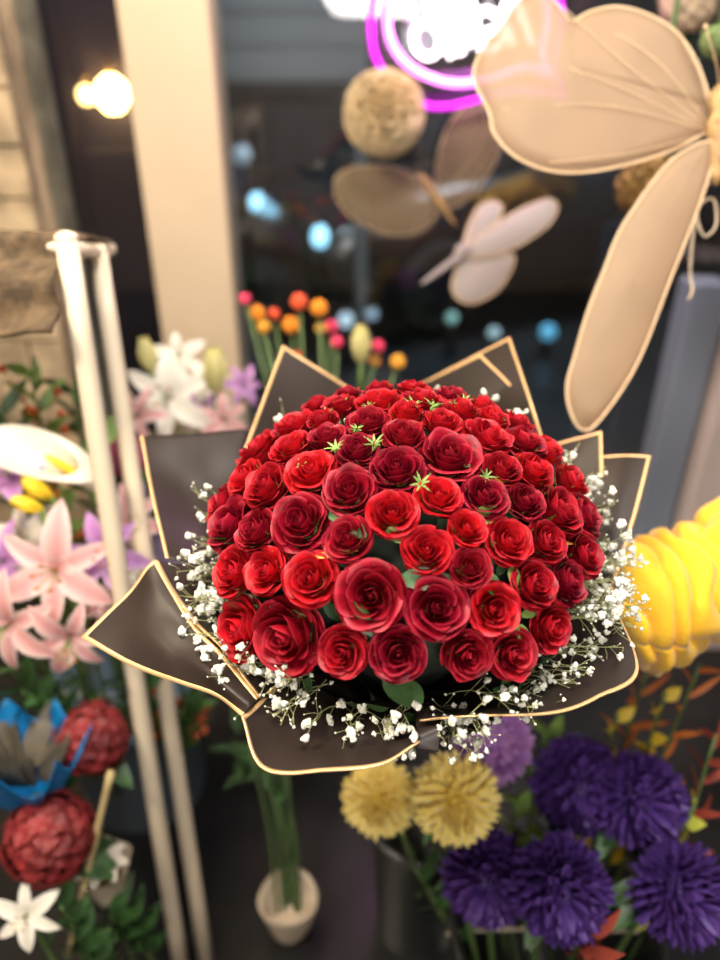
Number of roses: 66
